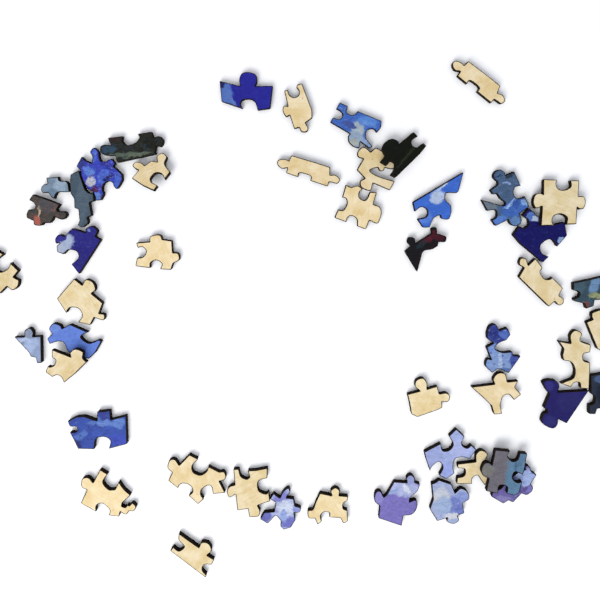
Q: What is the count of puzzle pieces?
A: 48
